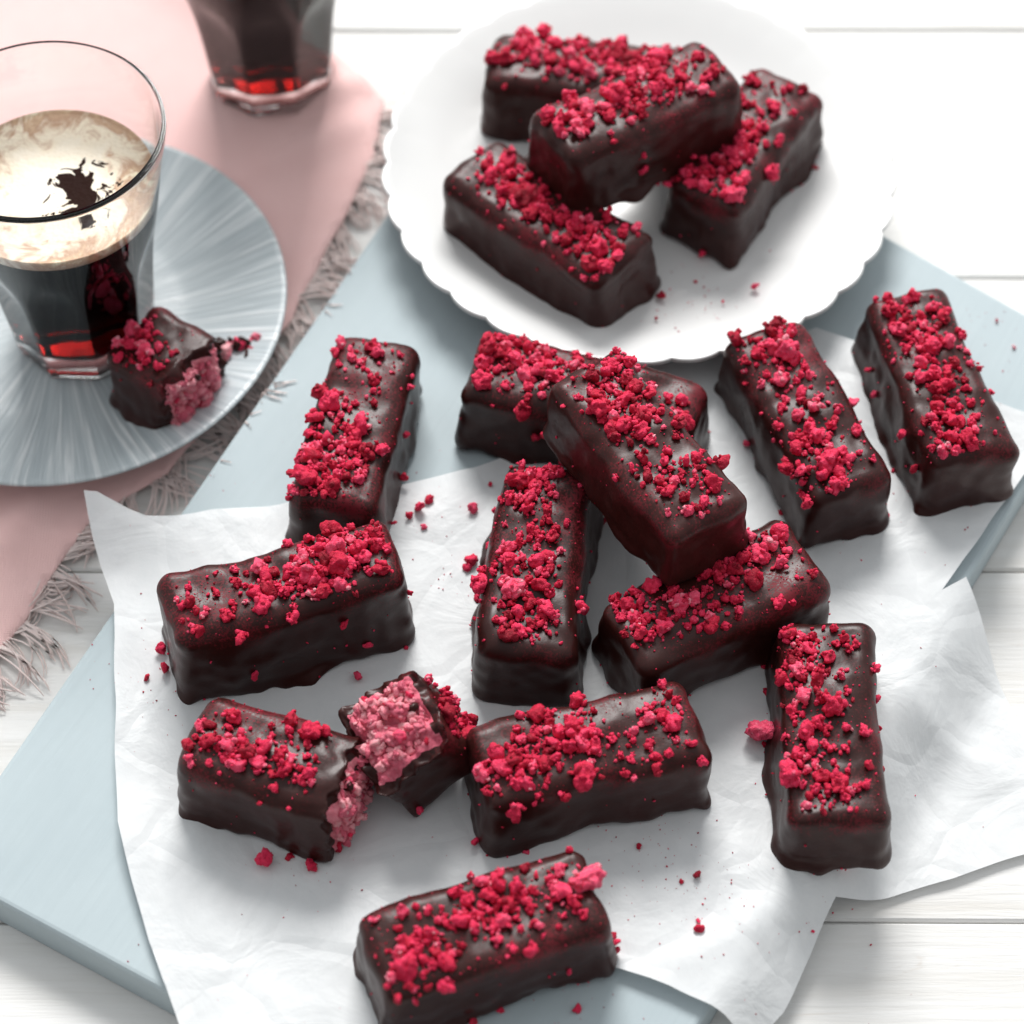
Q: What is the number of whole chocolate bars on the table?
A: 15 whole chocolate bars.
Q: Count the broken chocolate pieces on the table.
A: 3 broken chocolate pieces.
